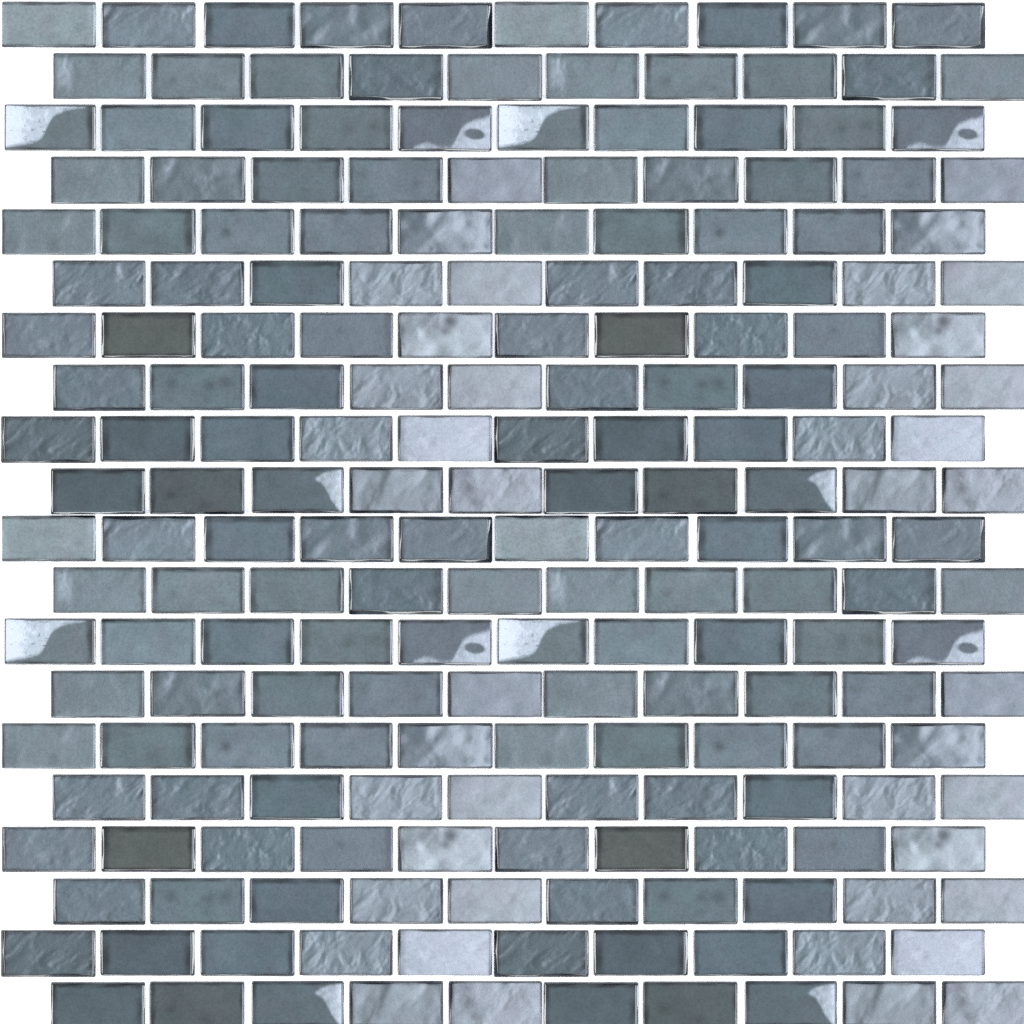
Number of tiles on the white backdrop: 200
